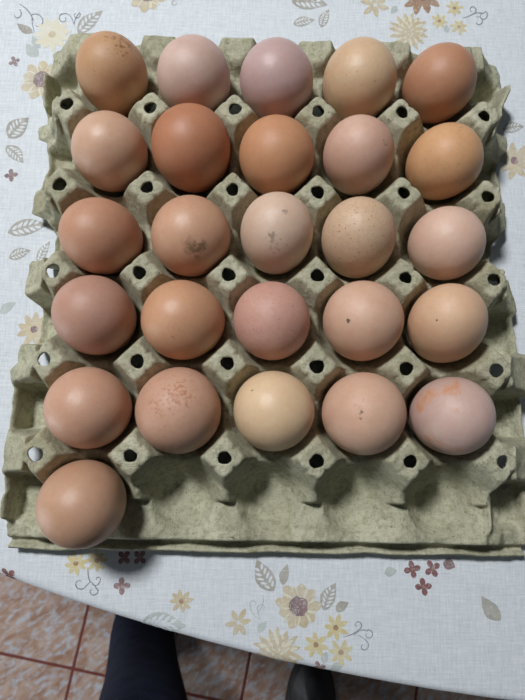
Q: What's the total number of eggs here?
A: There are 26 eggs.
